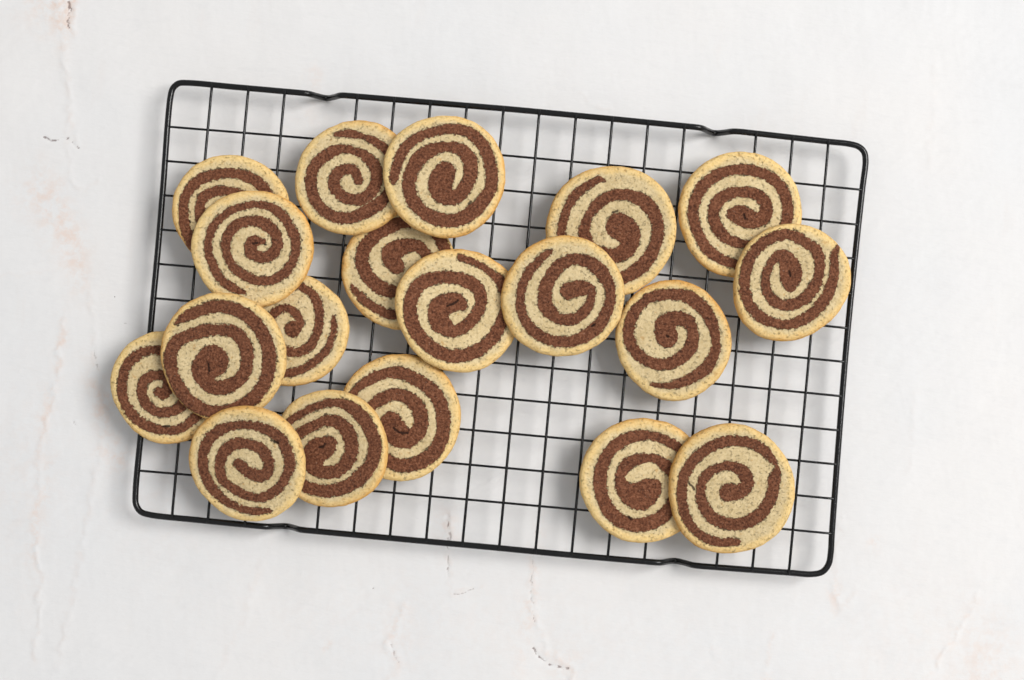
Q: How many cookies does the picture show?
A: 19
